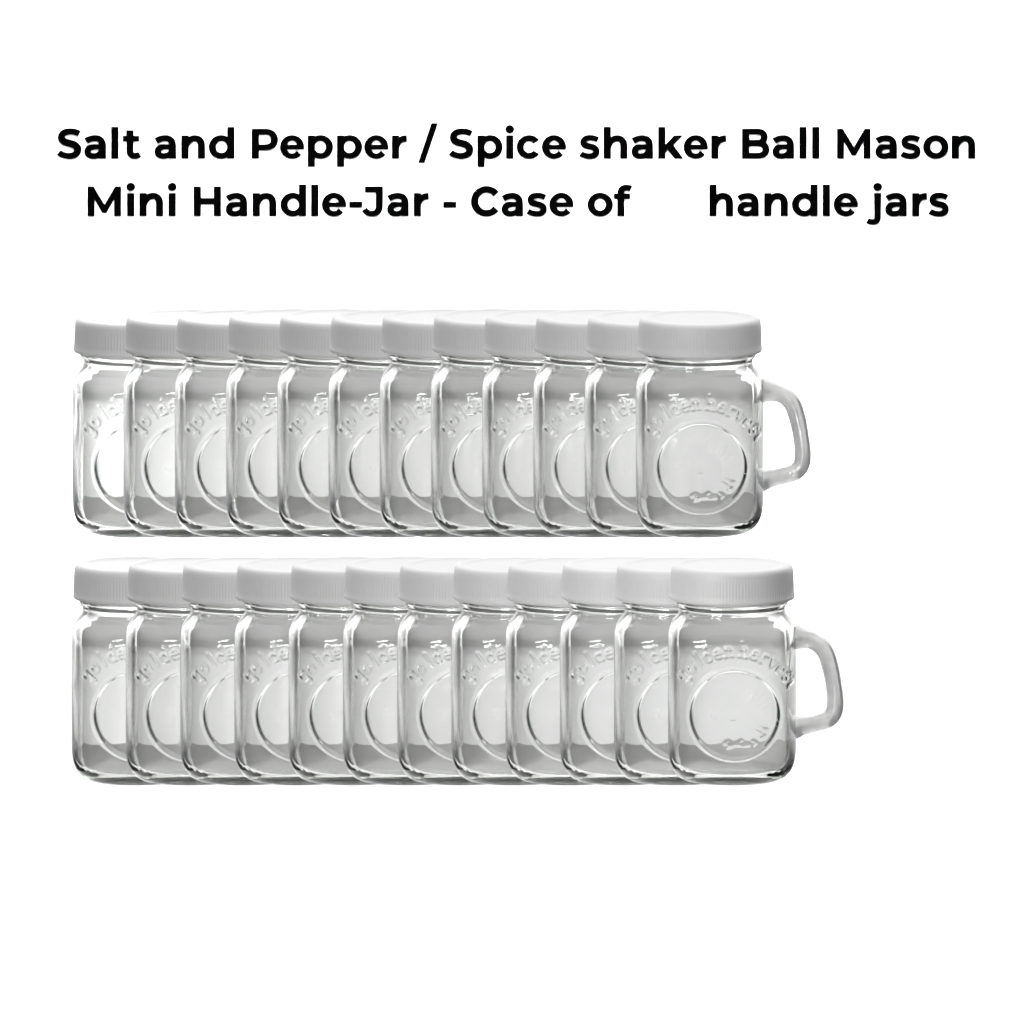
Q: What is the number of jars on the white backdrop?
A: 24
